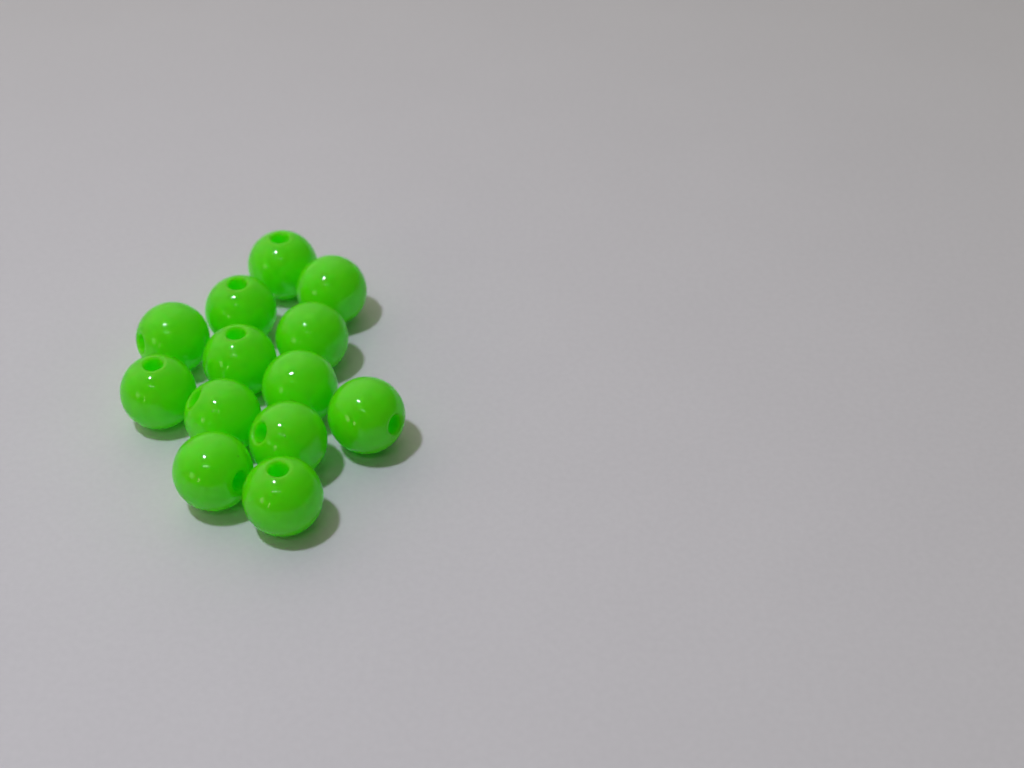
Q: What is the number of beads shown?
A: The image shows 13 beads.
